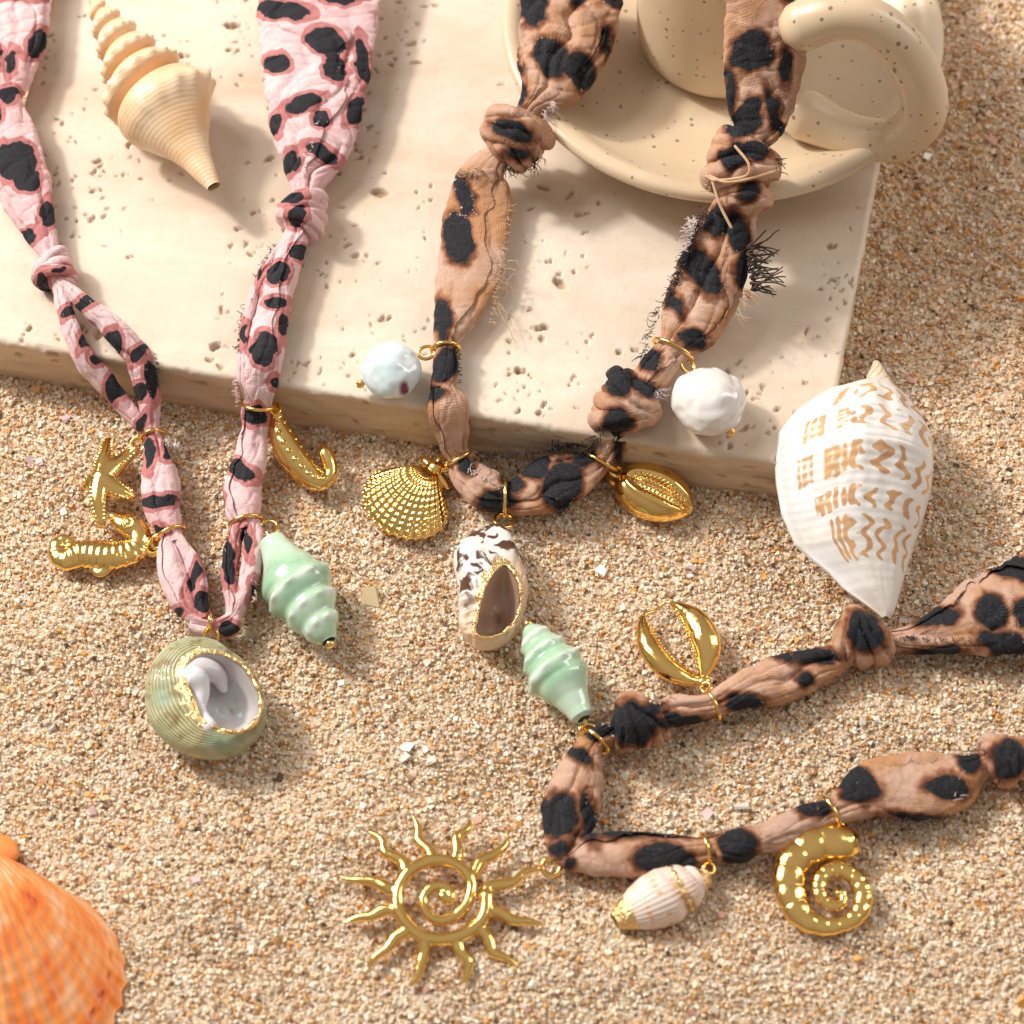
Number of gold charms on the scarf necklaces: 8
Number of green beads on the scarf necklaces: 2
